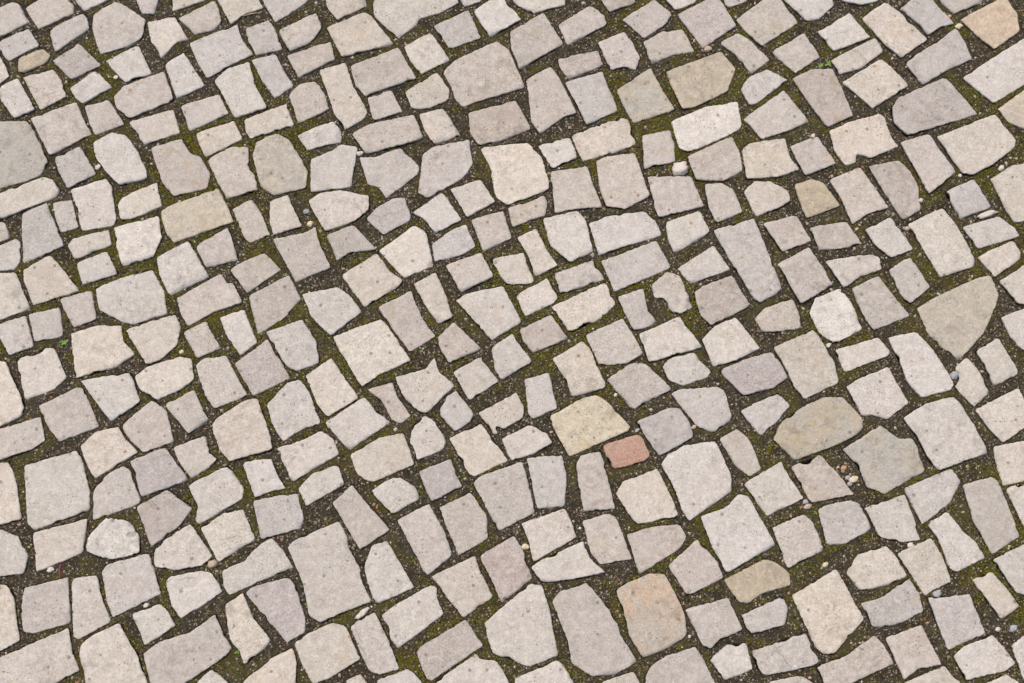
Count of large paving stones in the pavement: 189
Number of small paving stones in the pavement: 143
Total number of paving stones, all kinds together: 332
